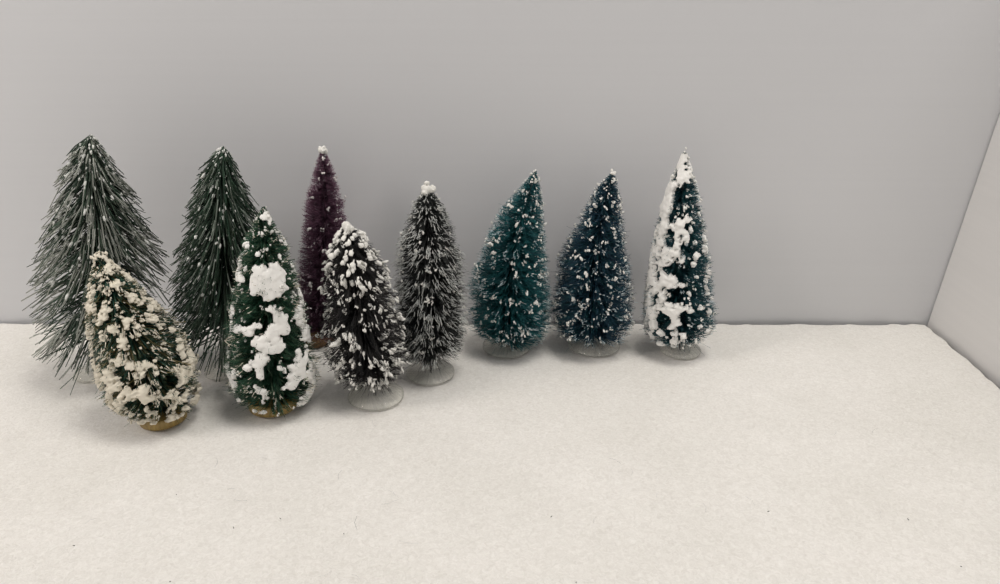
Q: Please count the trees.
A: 10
